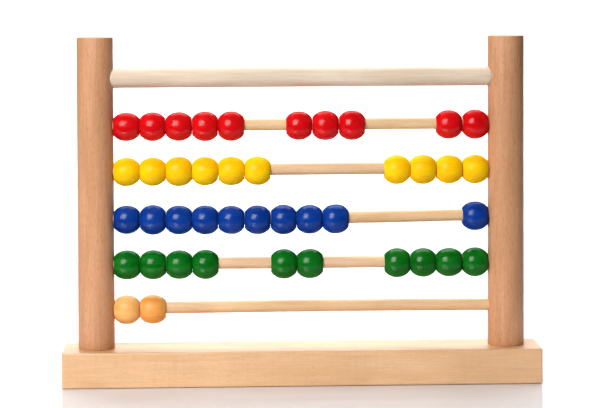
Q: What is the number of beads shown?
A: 42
